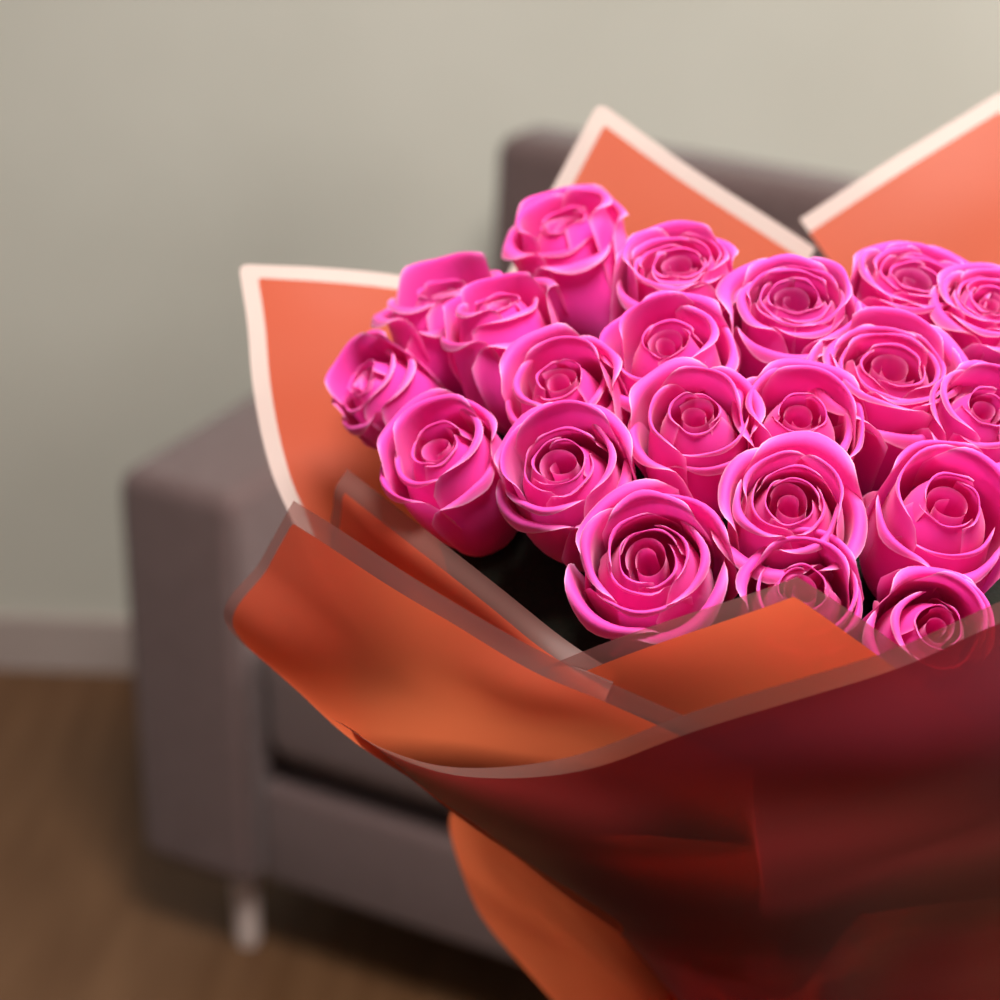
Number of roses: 21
